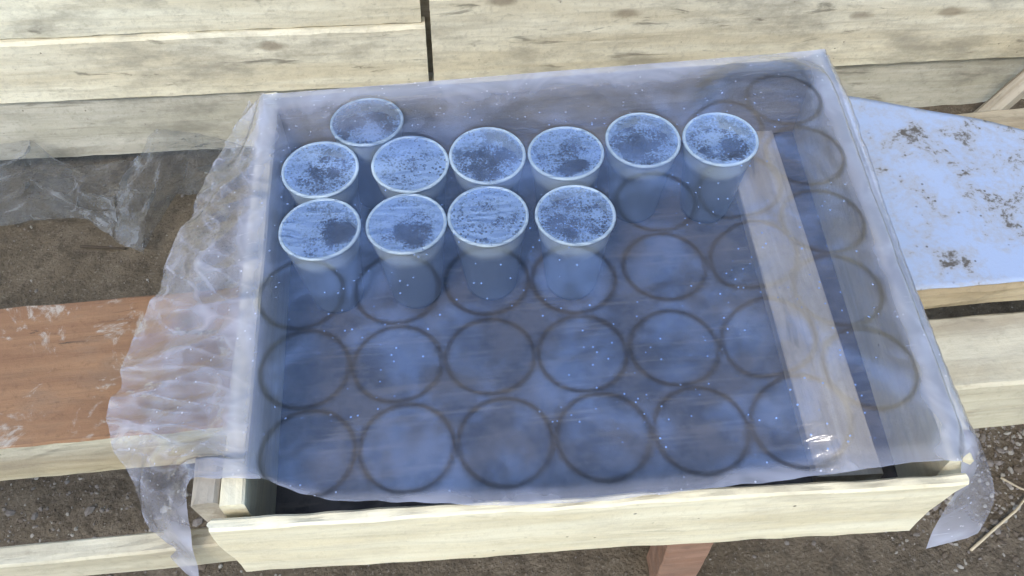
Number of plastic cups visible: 11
